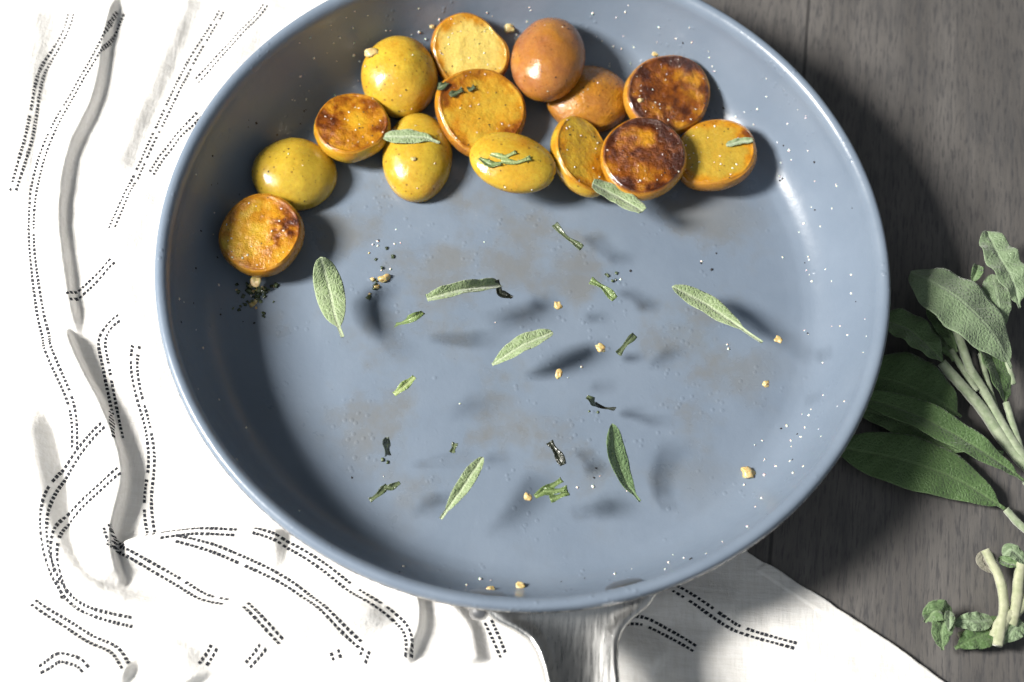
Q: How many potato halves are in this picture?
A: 14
